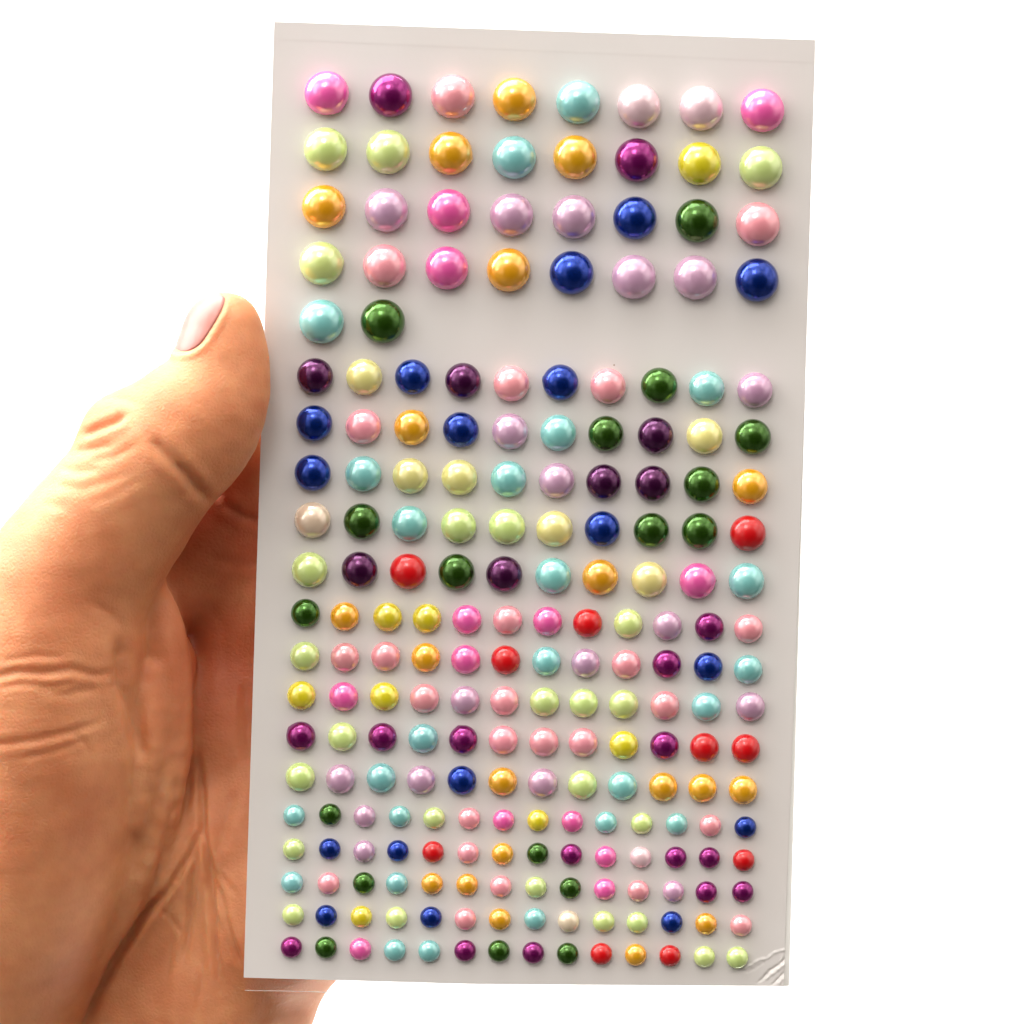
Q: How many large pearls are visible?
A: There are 34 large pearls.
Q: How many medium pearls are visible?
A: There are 50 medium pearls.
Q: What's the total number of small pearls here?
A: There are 60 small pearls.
